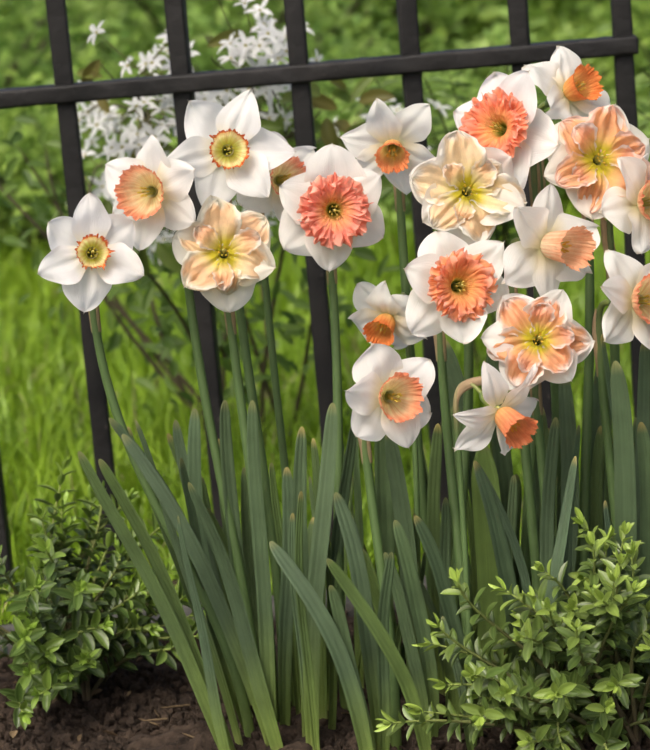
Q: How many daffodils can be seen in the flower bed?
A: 19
